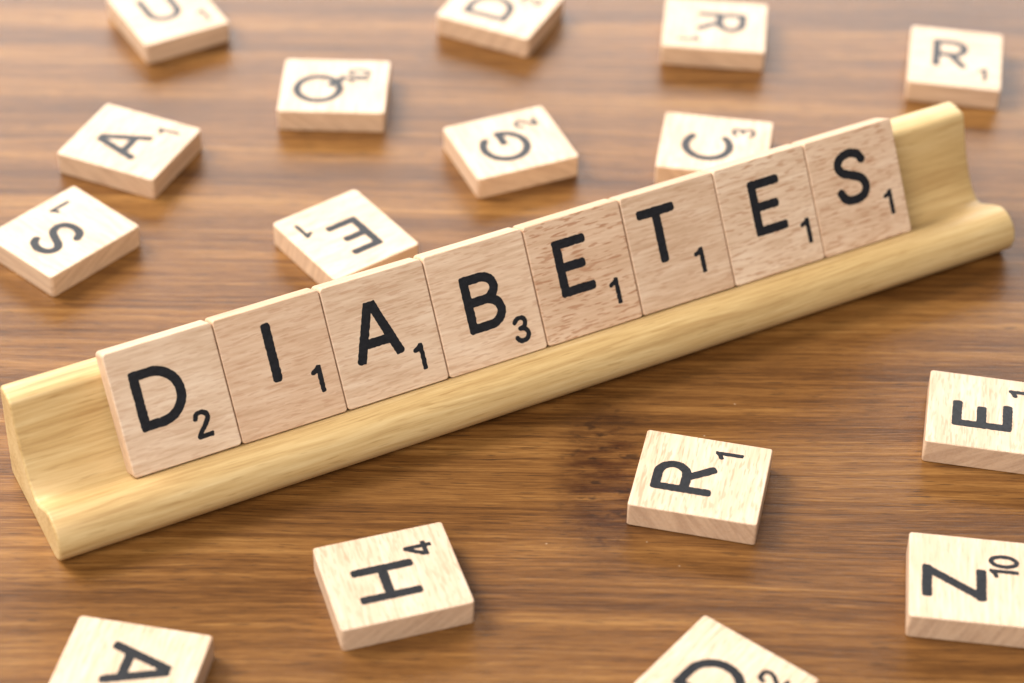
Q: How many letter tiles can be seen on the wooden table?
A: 24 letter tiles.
